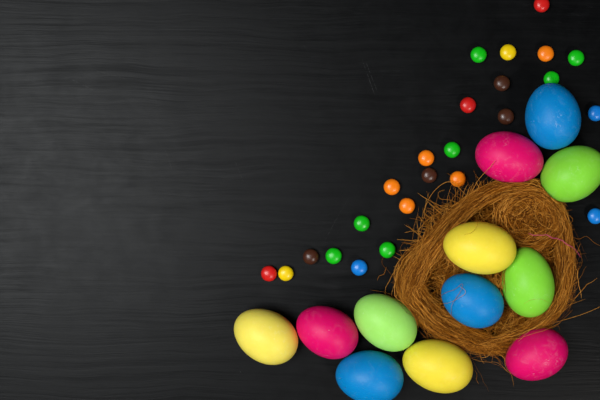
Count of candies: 24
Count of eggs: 12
